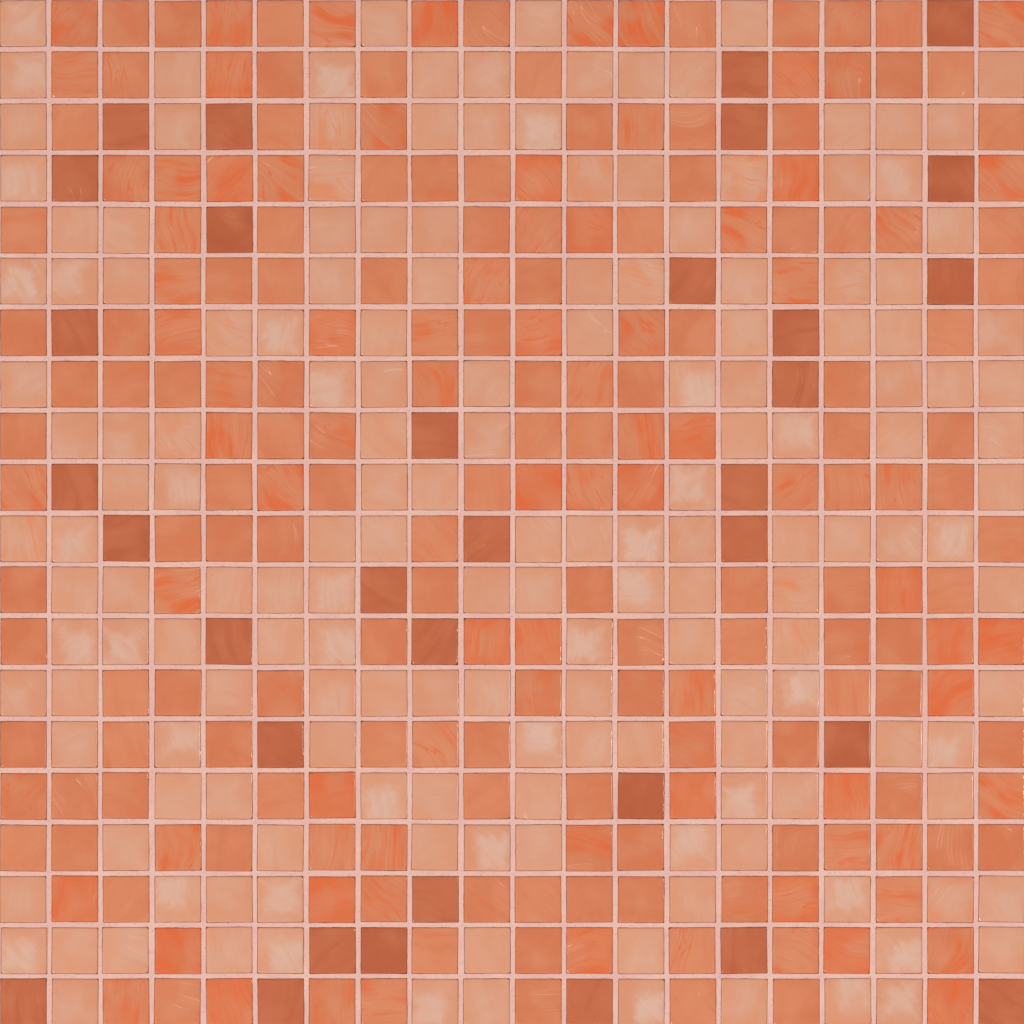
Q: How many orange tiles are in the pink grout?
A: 199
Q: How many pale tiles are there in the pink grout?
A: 168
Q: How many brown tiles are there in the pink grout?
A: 33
